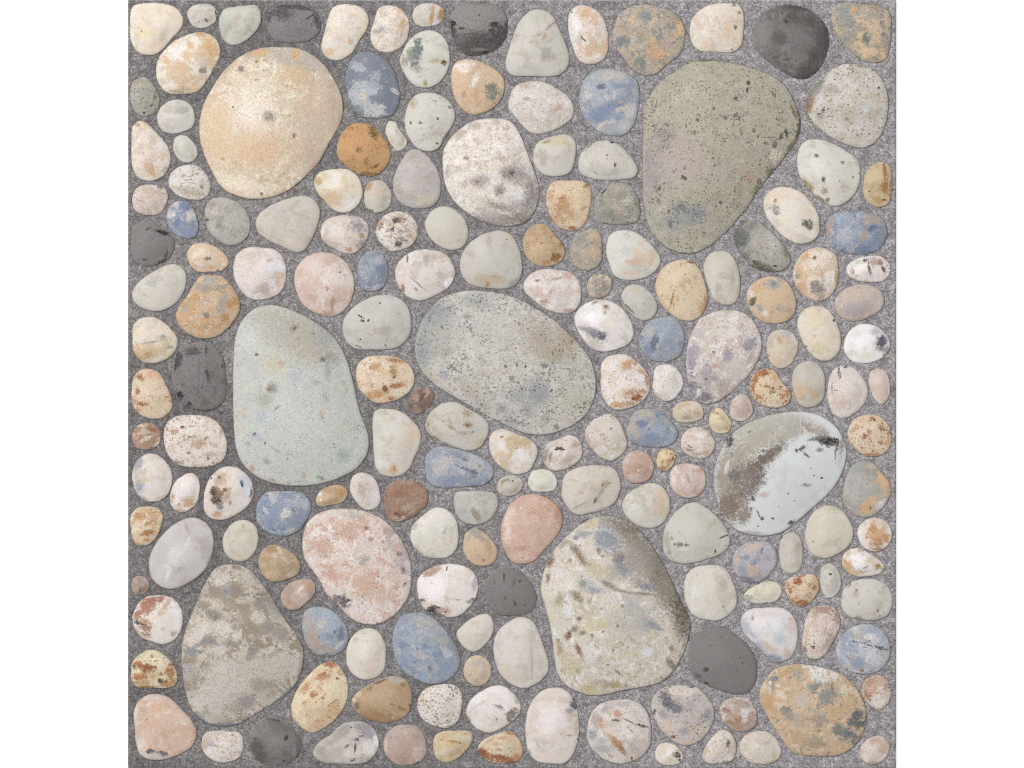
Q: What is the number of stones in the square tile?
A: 181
